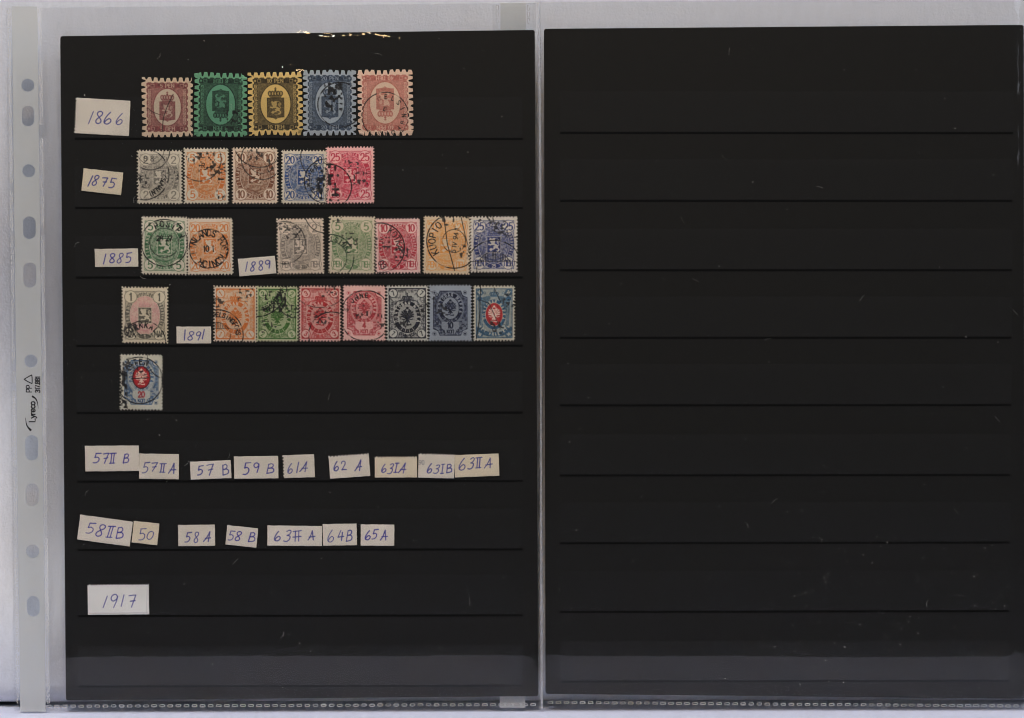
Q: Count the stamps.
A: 26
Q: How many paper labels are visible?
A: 22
